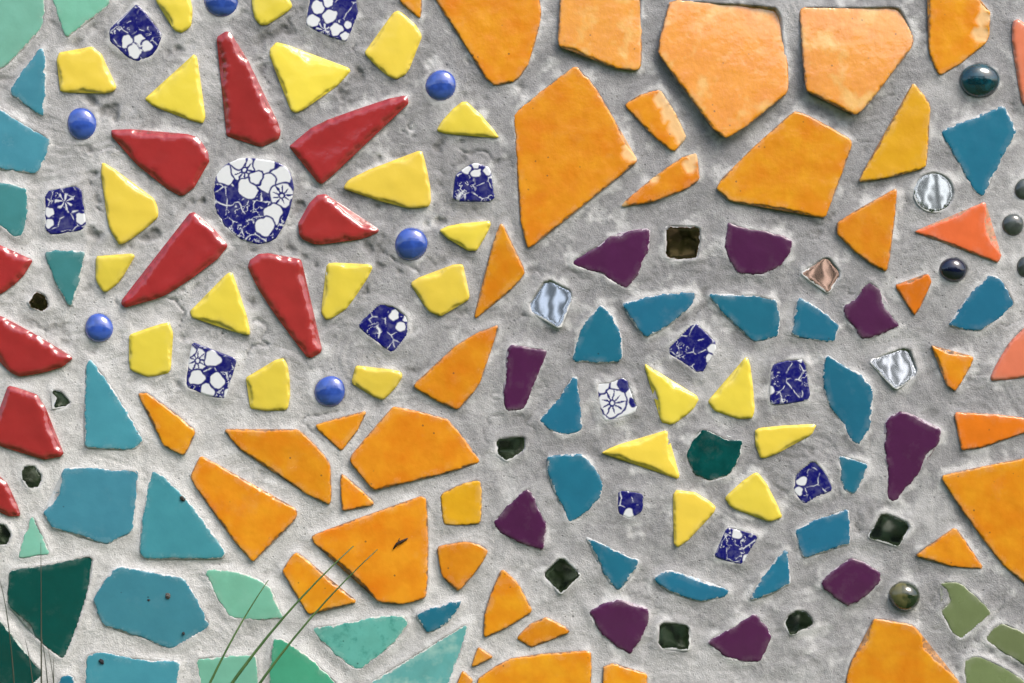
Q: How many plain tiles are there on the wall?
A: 120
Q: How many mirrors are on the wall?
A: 14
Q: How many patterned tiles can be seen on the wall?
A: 13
